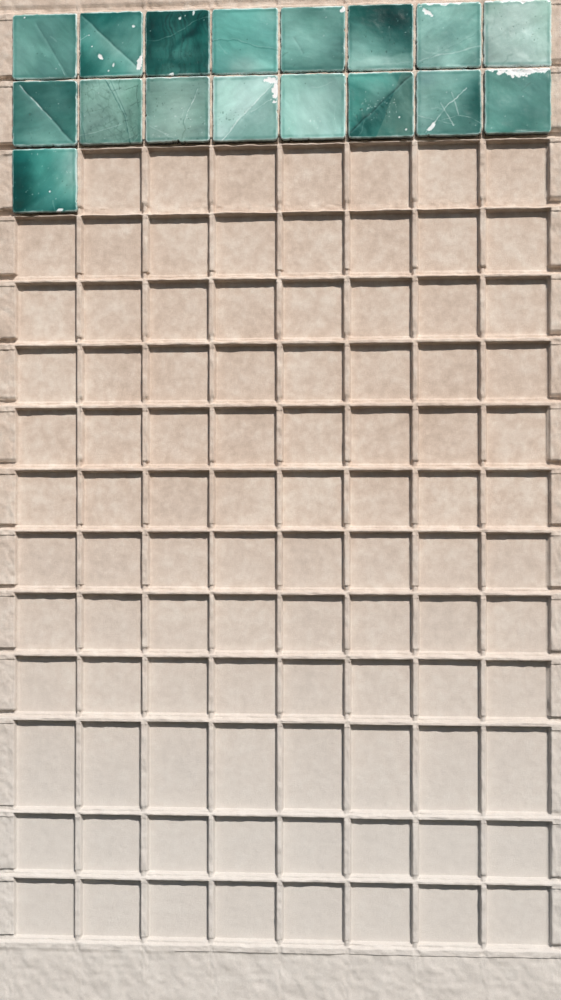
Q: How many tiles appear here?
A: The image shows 17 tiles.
